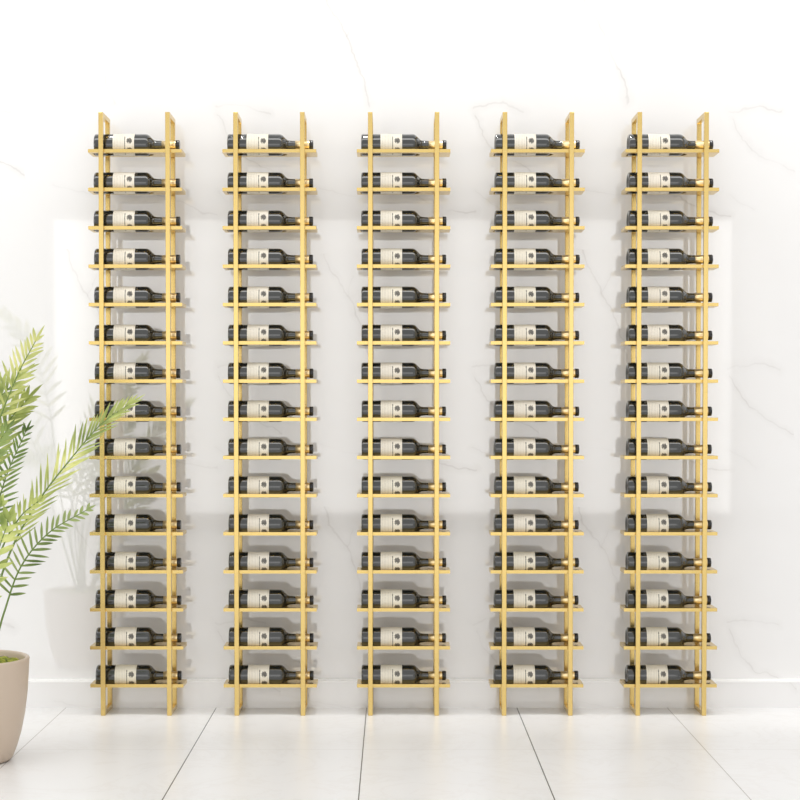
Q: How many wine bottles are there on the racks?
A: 75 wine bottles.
